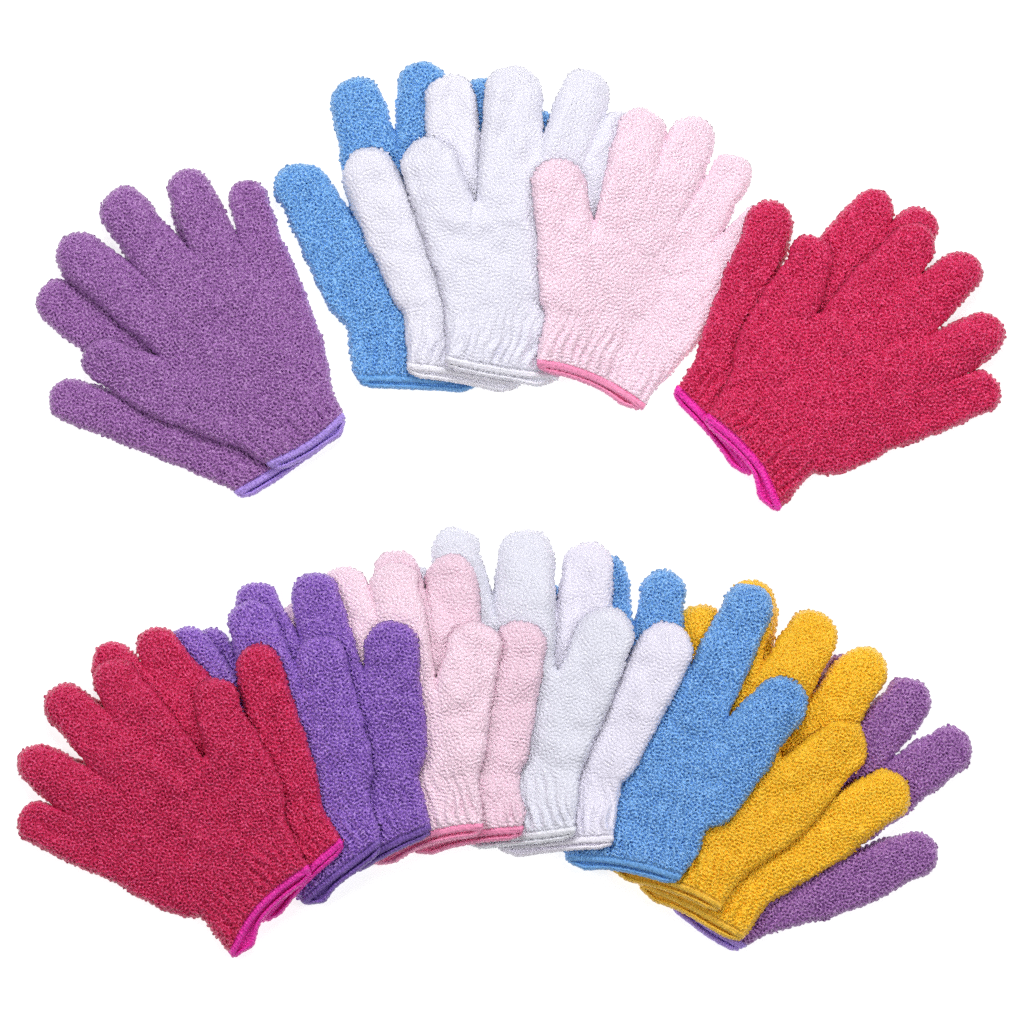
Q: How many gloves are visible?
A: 20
